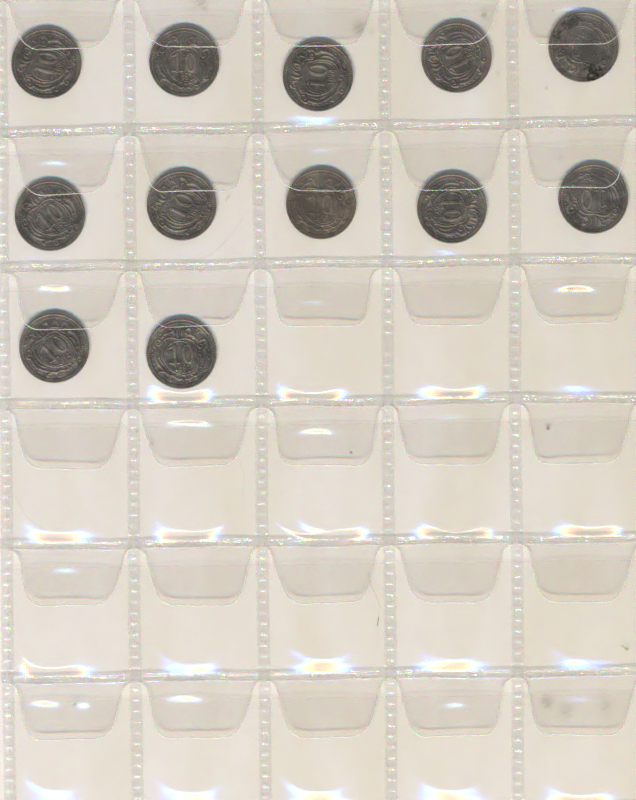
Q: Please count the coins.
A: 12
